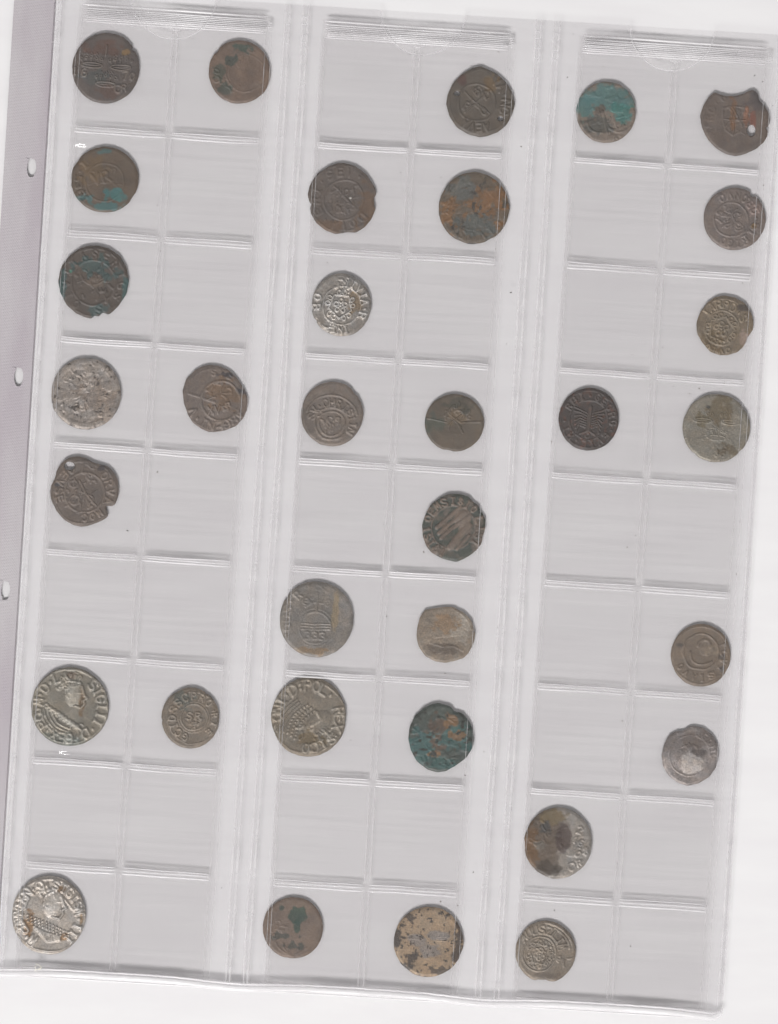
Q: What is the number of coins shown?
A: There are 33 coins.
